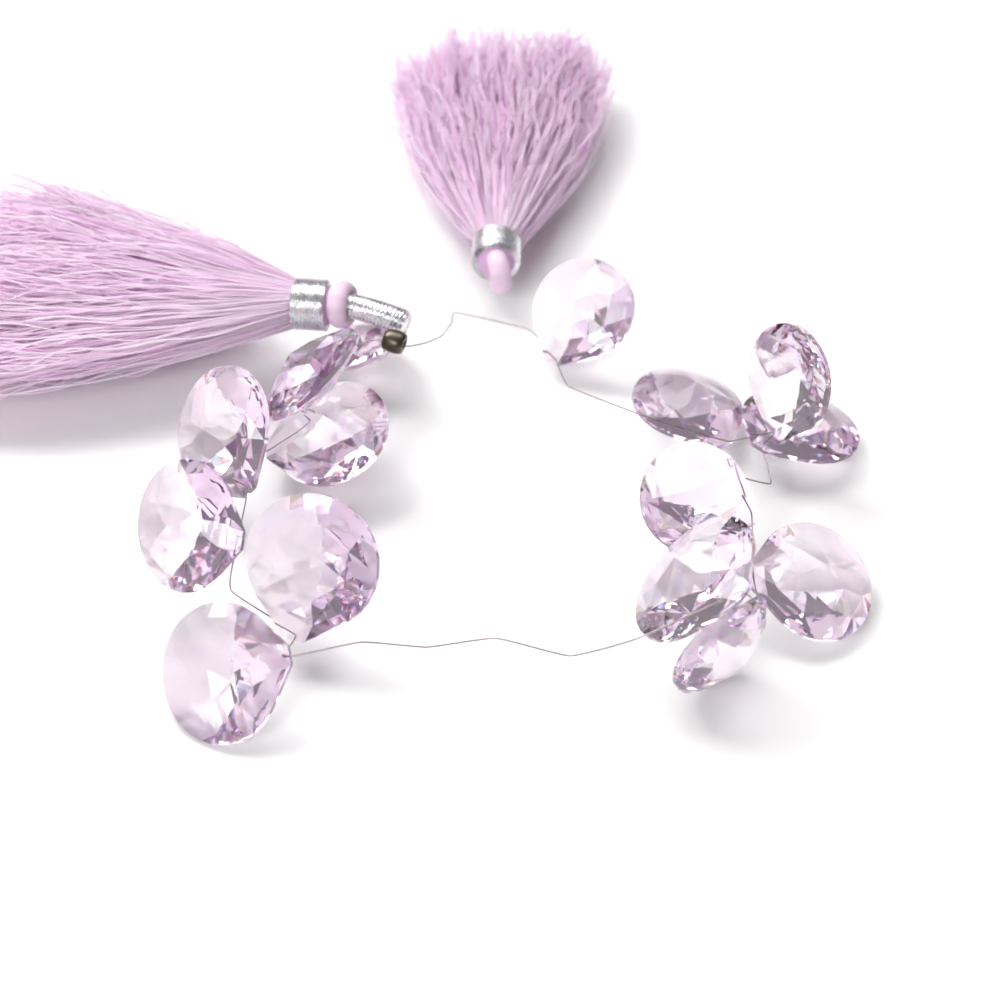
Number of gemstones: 15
